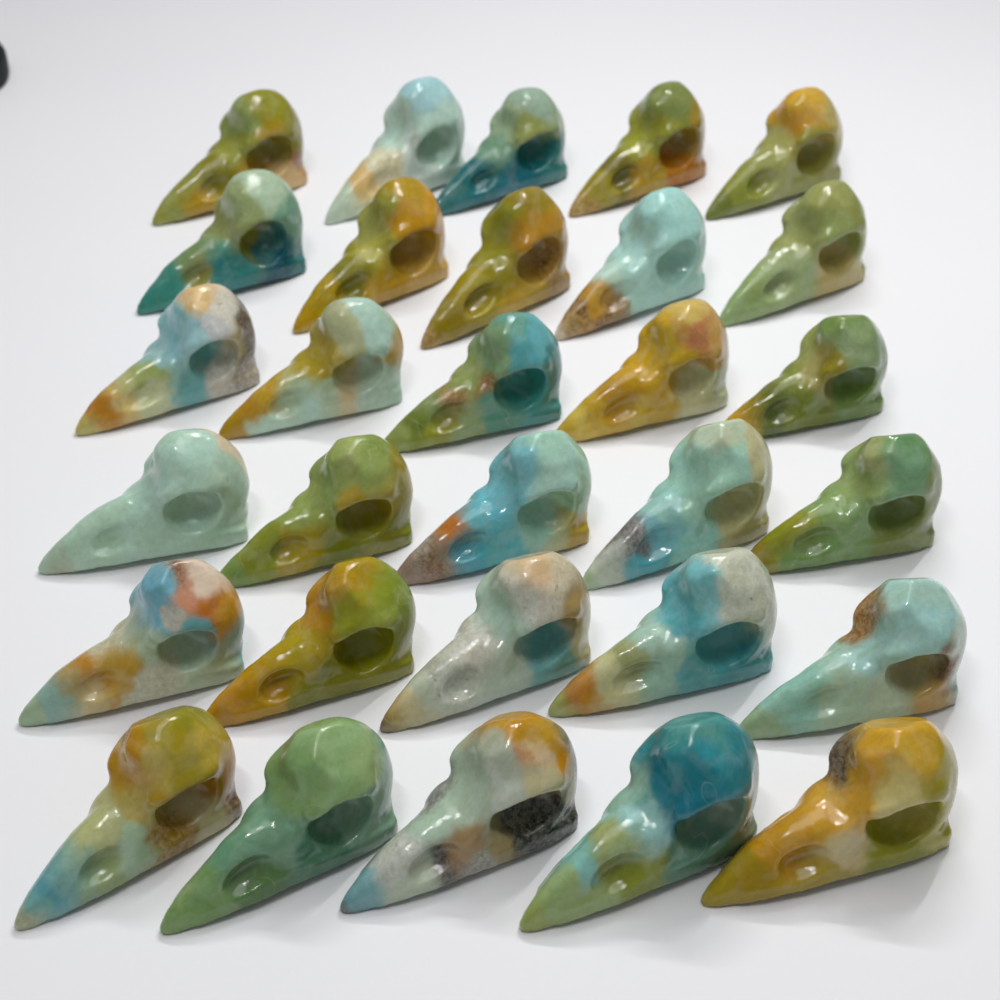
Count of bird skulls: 30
